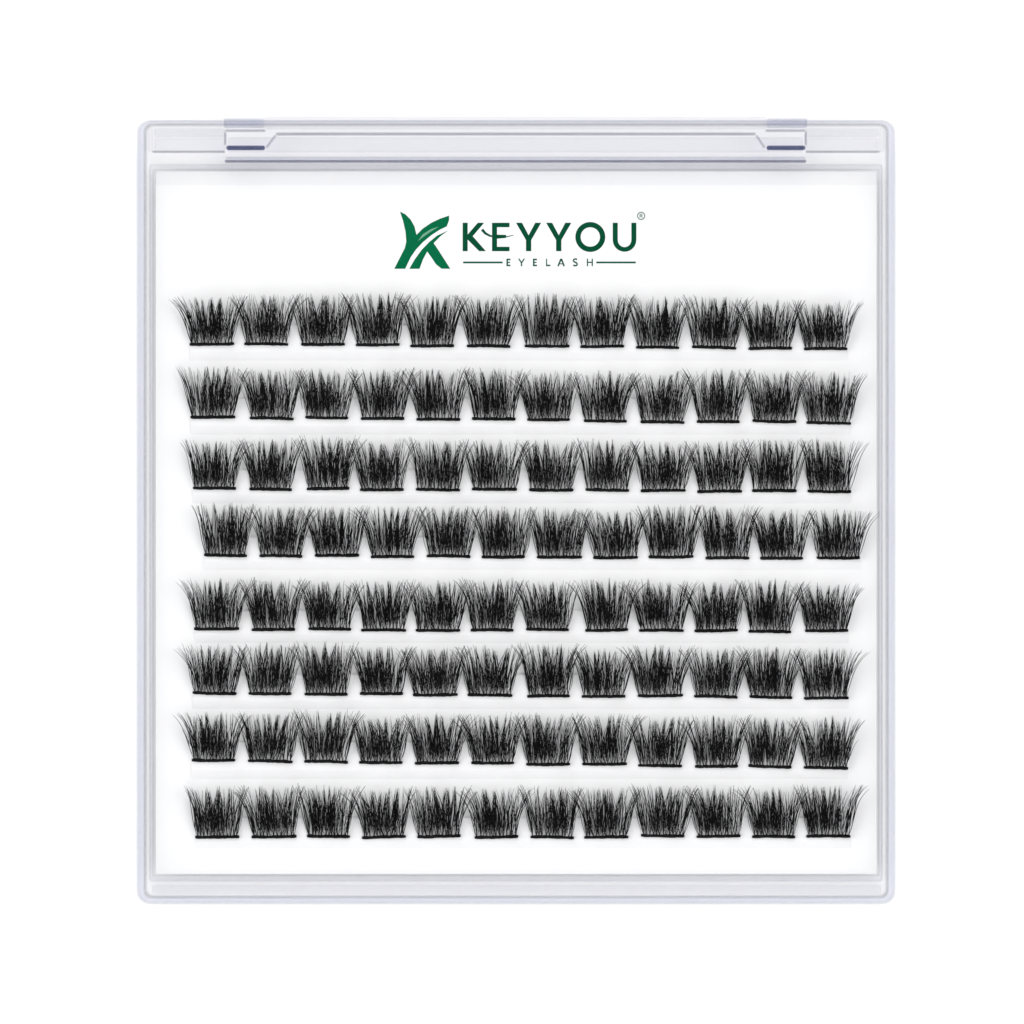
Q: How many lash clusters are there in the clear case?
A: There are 96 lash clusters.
